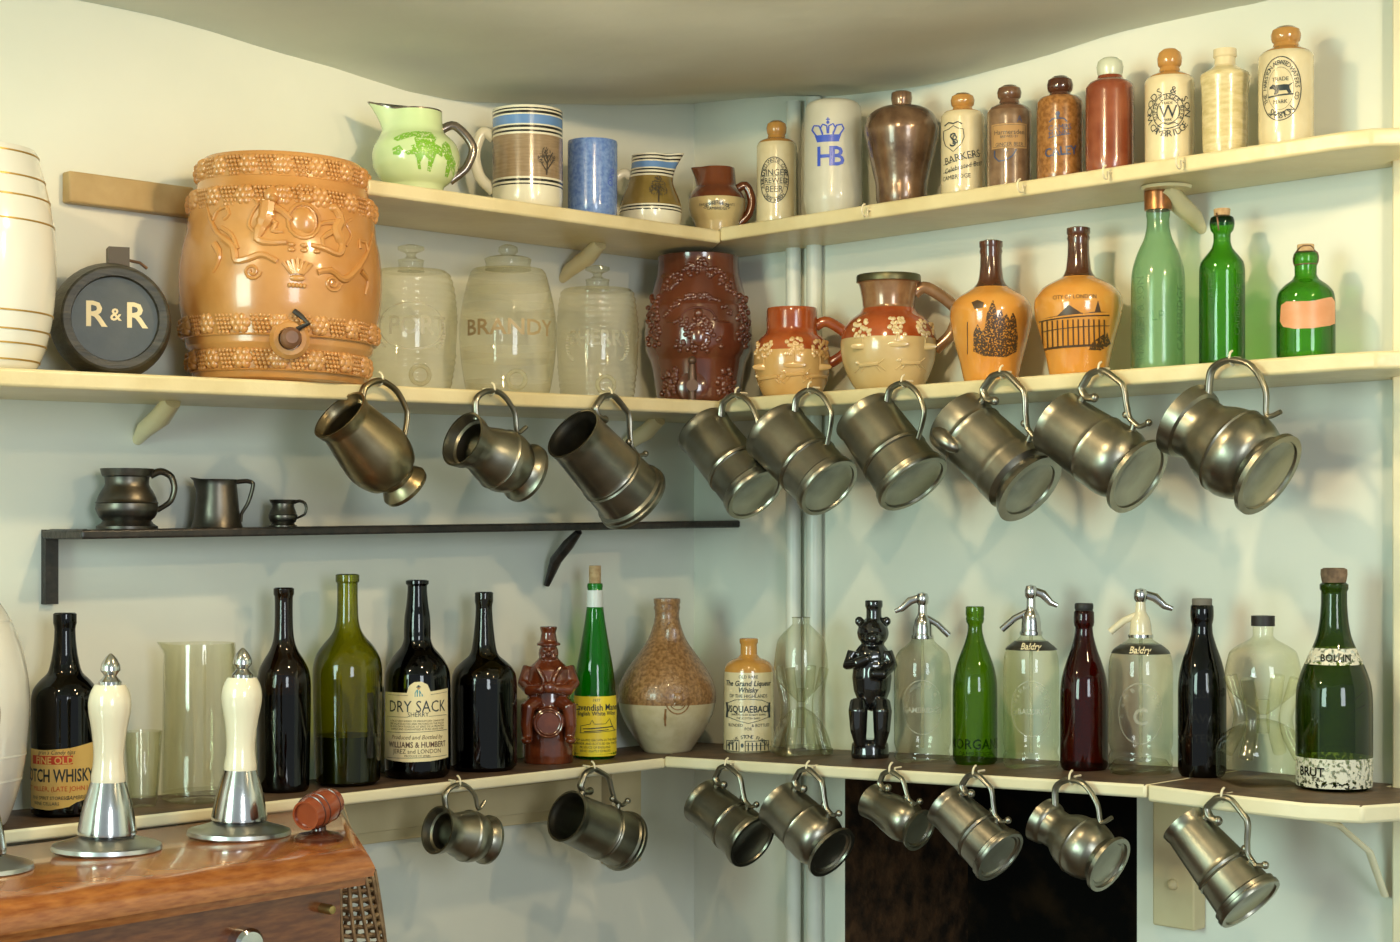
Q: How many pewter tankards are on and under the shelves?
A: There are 20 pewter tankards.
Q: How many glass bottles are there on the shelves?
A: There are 16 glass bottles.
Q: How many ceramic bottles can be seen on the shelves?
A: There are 14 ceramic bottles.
